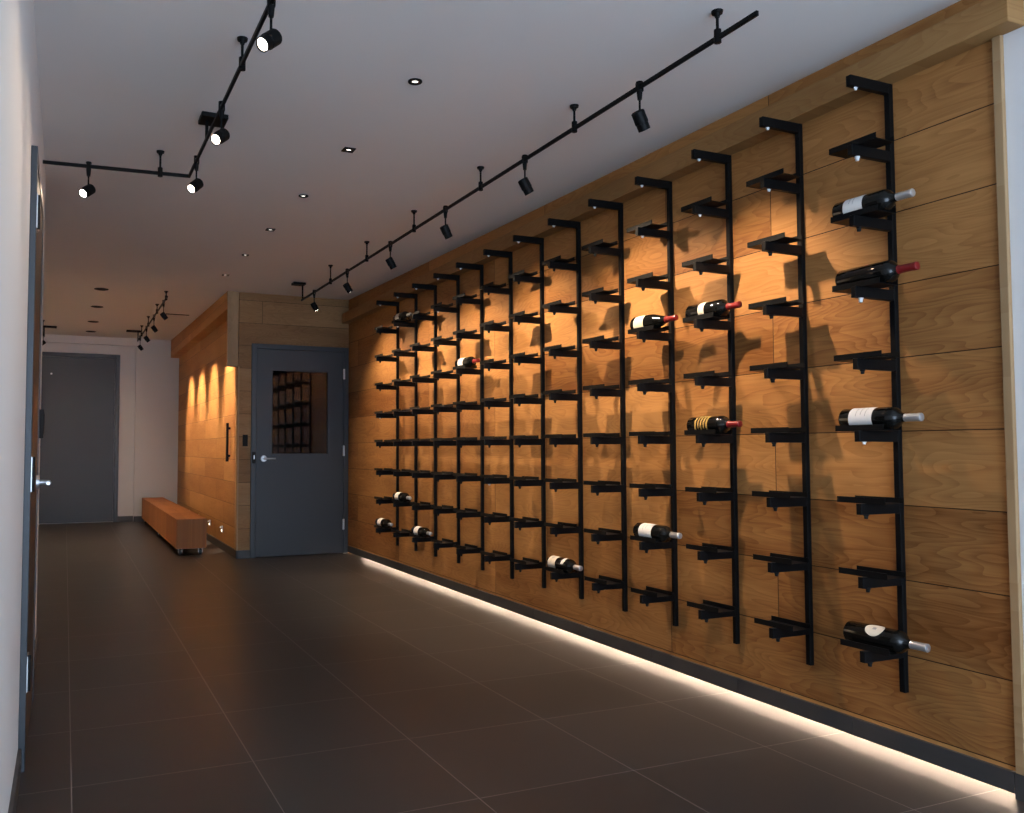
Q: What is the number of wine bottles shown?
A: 14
